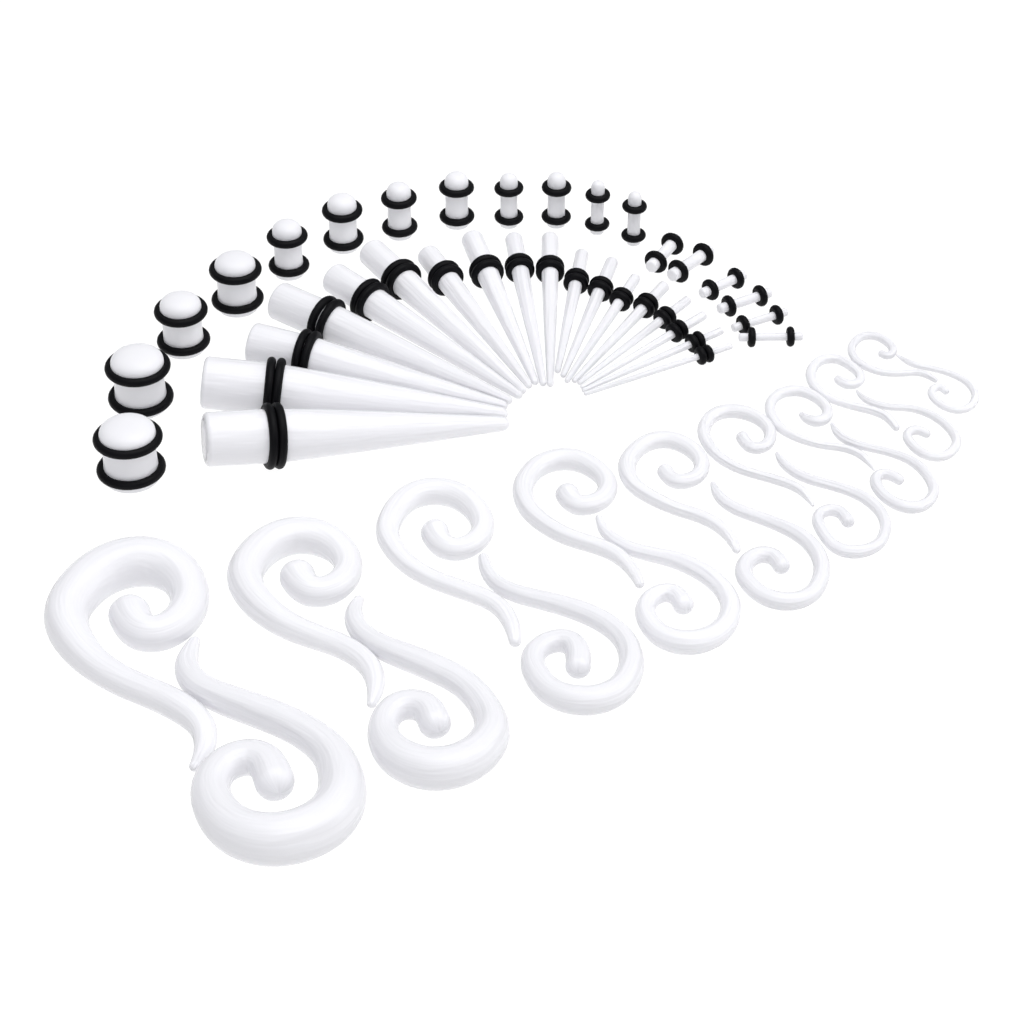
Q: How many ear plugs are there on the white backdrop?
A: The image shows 18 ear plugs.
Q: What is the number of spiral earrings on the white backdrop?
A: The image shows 18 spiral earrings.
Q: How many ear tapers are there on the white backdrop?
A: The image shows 18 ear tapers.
